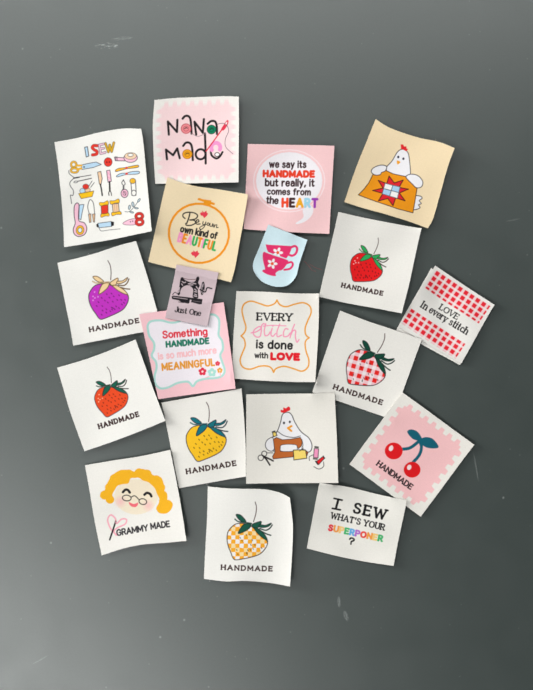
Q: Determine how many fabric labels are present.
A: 20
